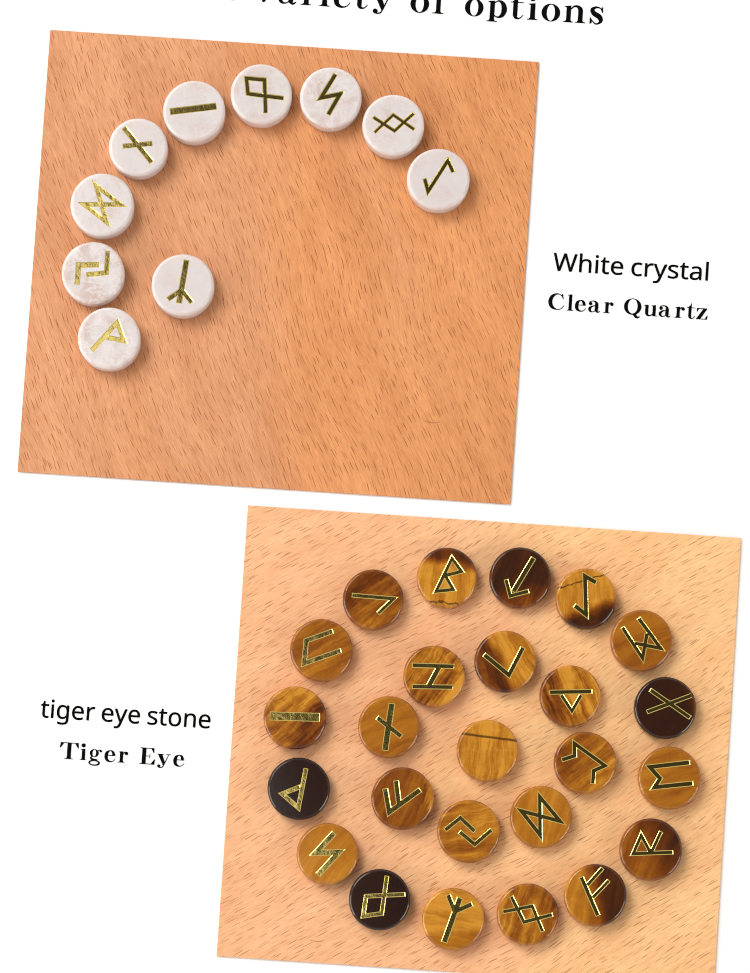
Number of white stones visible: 10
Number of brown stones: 25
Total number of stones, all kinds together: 35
